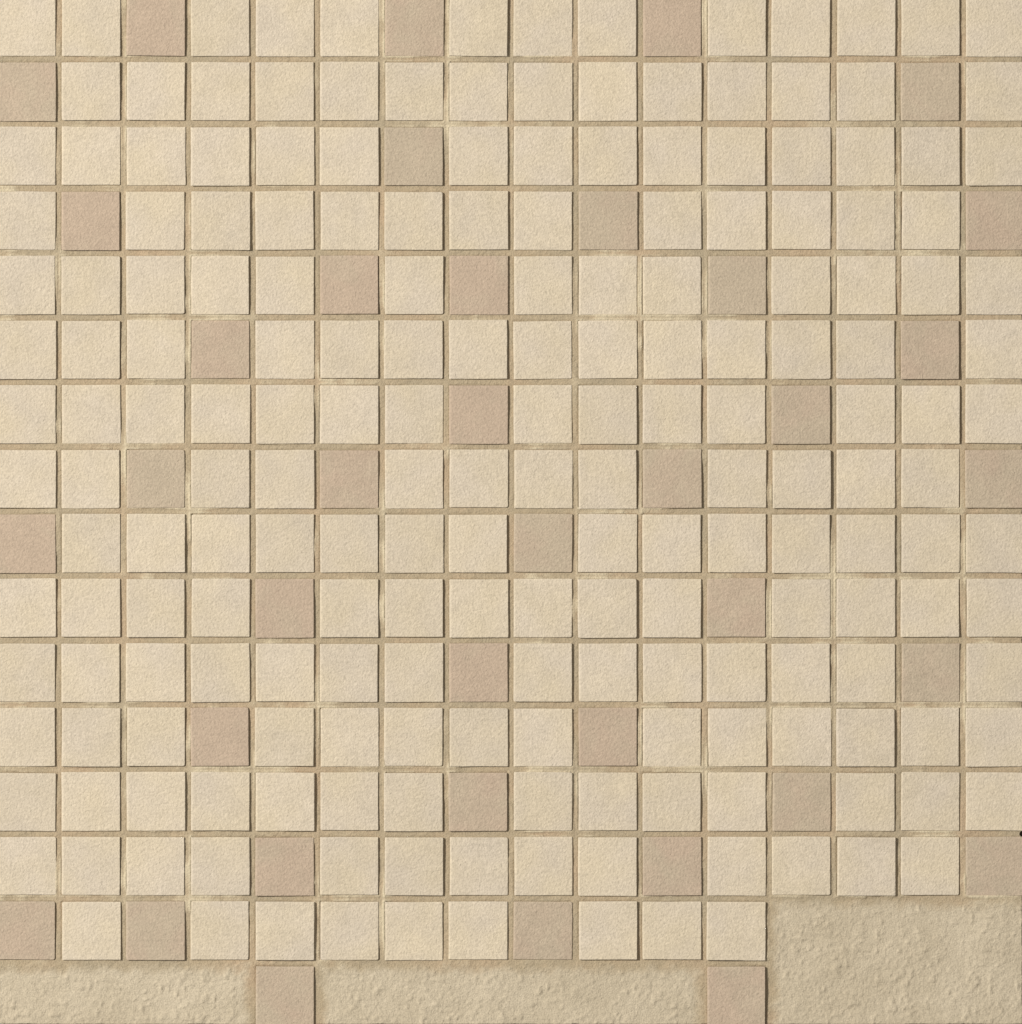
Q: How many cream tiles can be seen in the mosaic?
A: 200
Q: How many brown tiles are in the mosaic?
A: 38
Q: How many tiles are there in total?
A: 238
